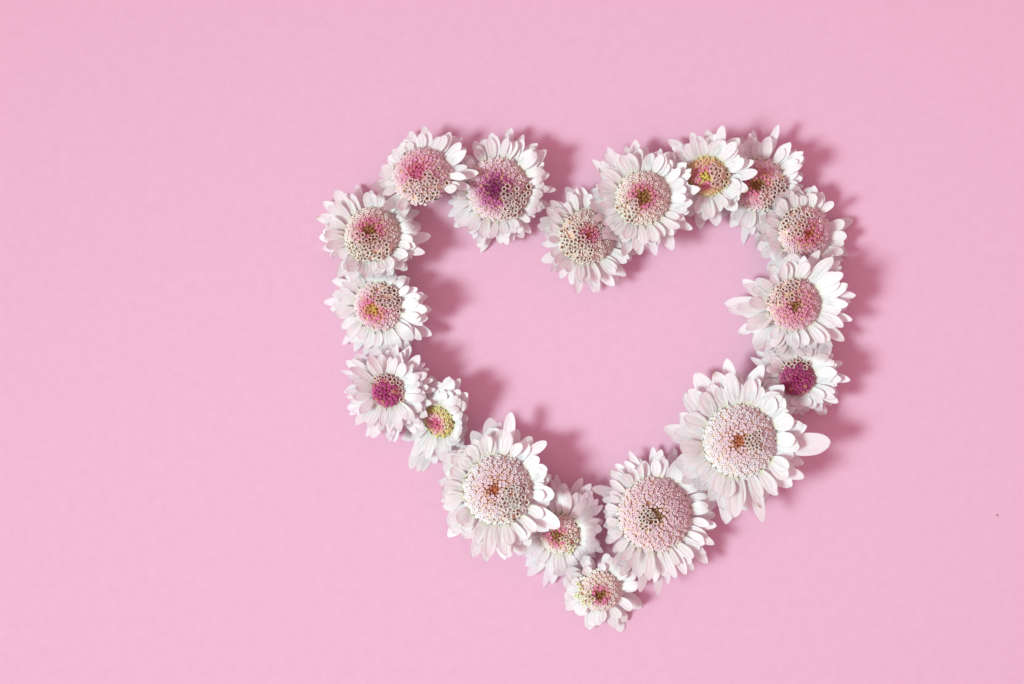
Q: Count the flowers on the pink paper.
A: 18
